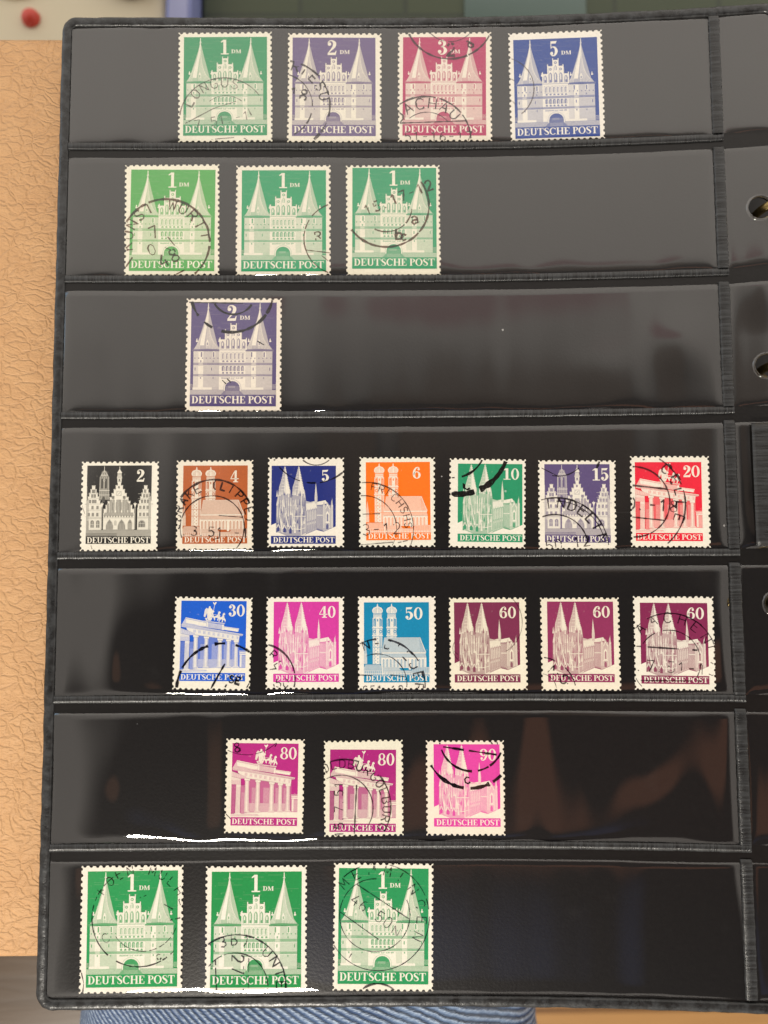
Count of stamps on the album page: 27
